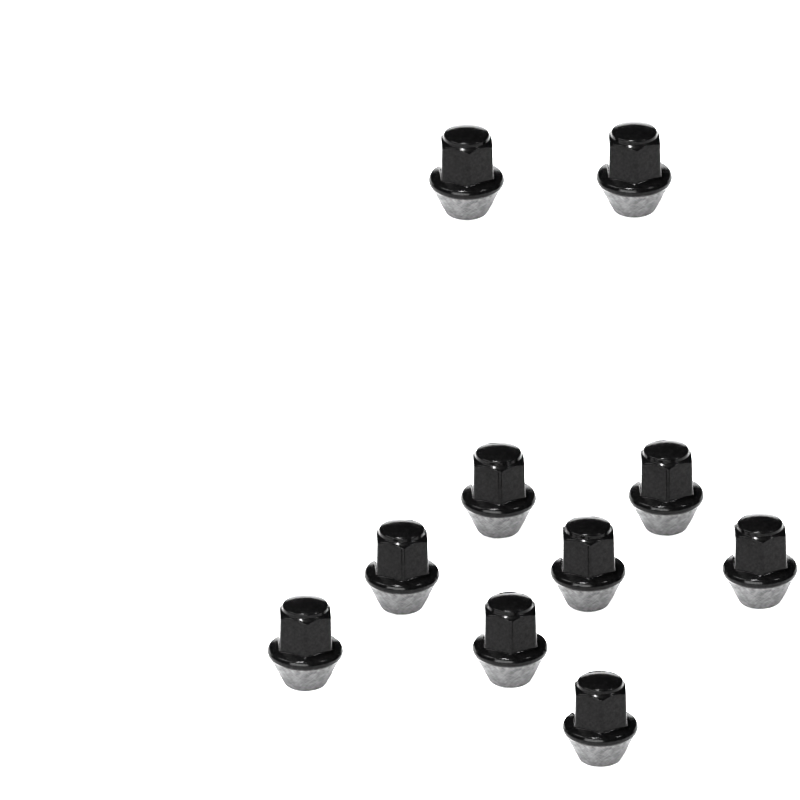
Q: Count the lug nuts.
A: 10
